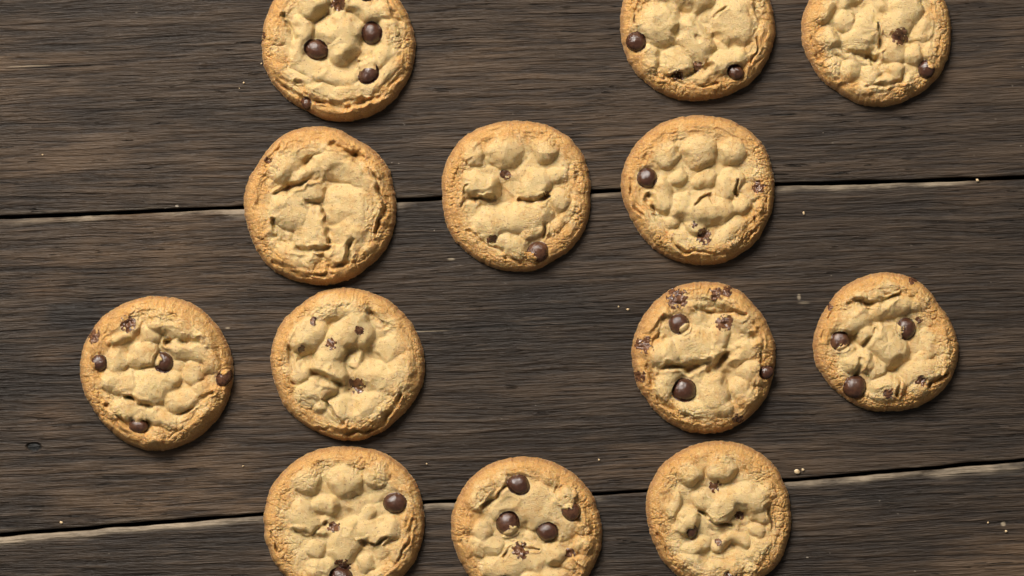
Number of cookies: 13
